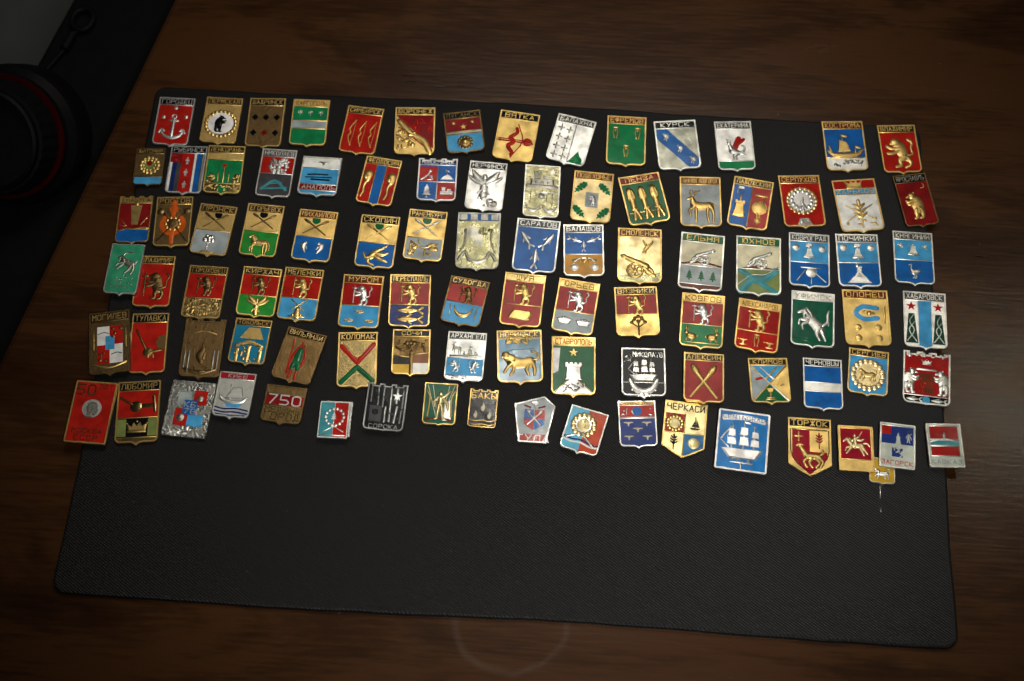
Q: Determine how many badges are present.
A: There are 97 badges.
